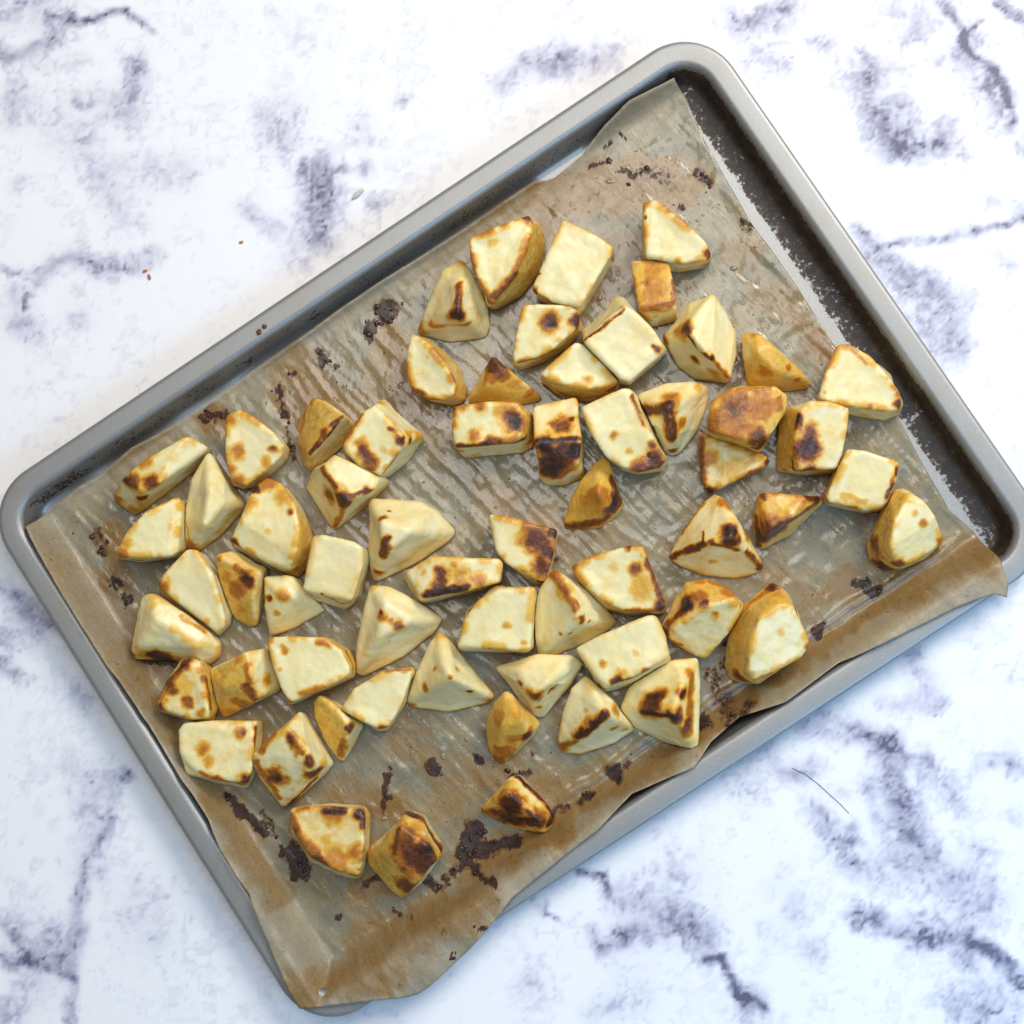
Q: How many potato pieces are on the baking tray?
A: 63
